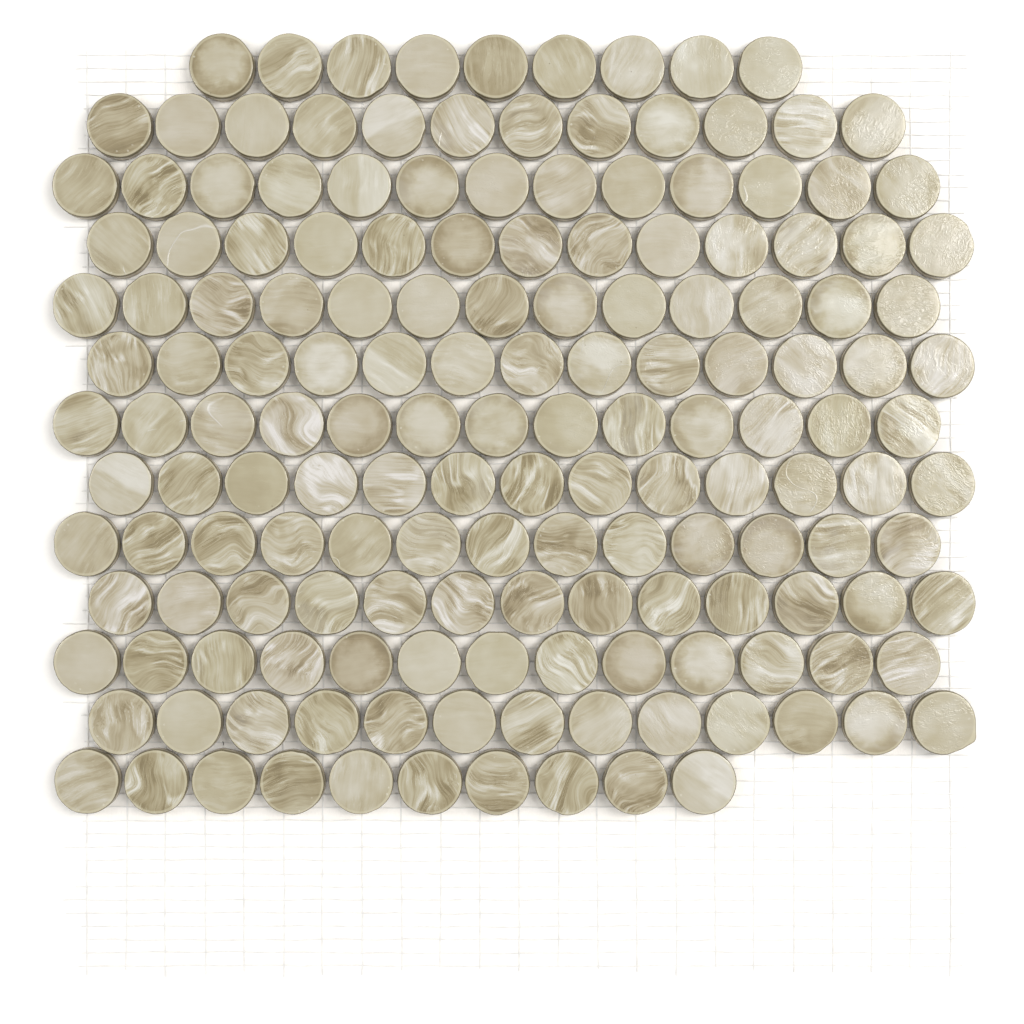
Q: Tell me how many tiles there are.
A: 161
